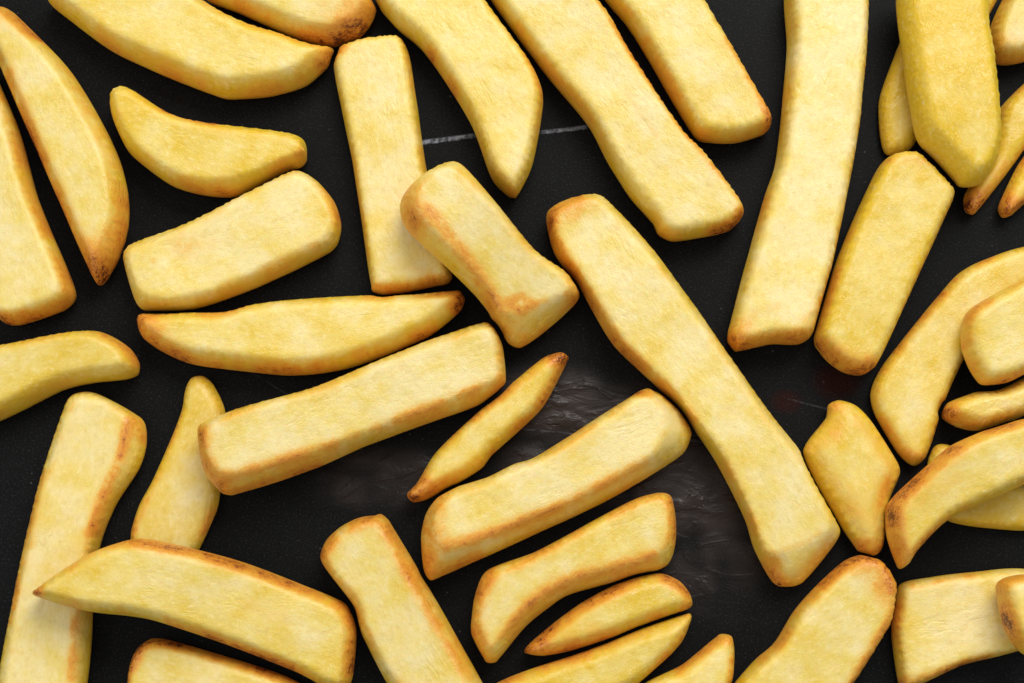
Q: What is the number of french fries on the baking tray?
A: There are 42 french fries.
